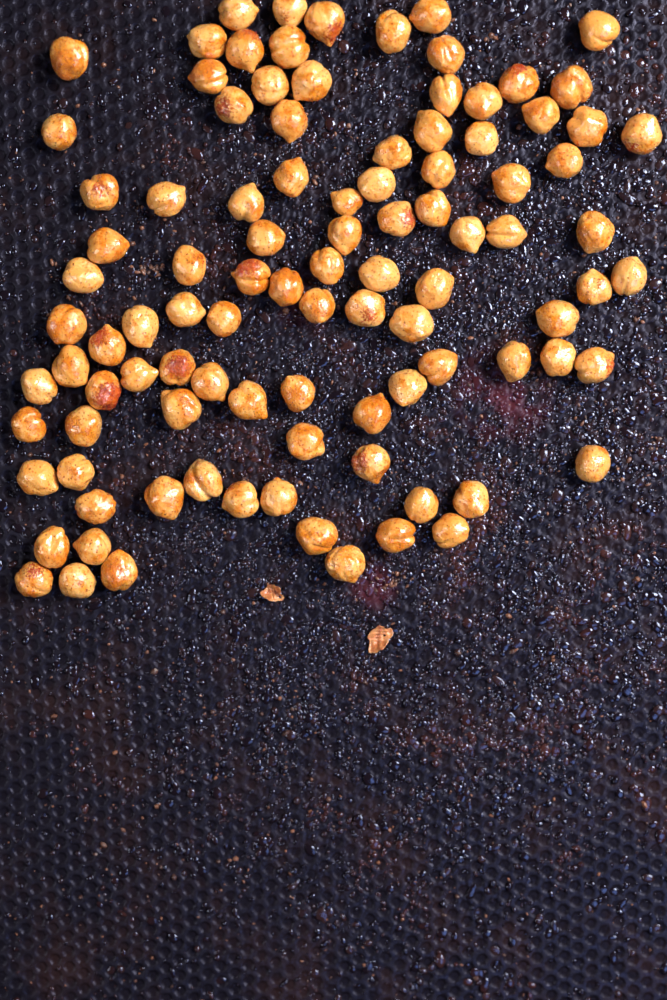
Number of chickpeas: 100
